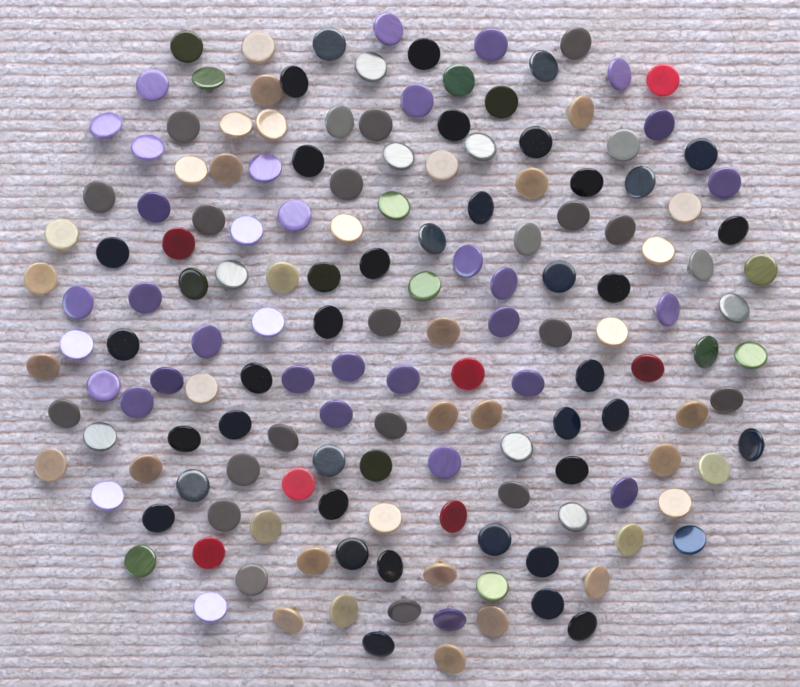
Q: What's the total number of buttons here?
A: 163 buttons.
